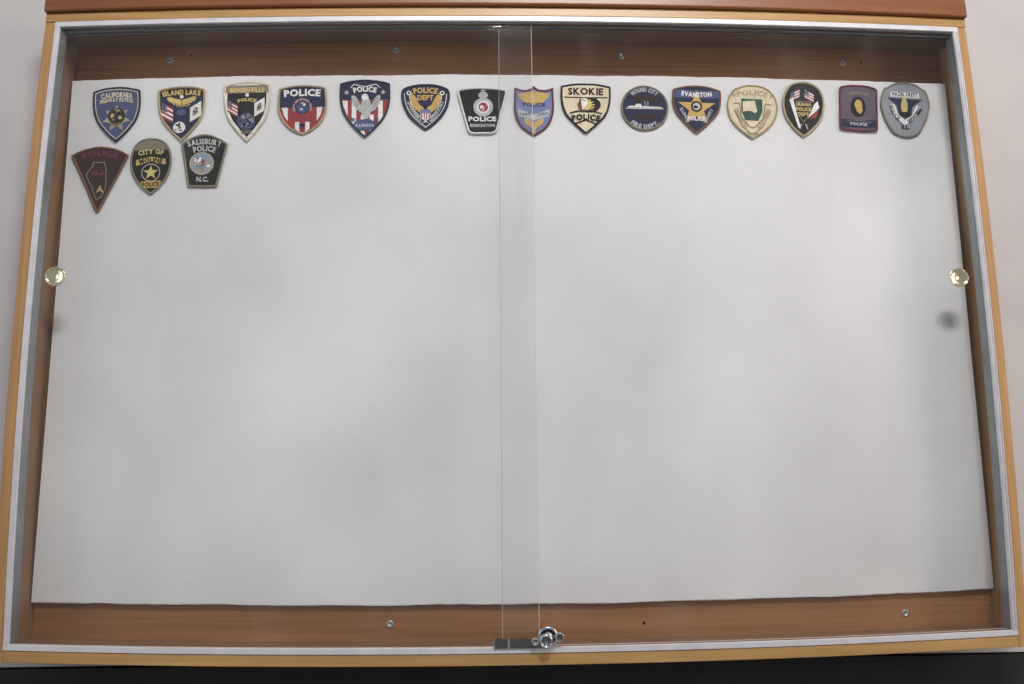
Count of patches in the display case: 18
